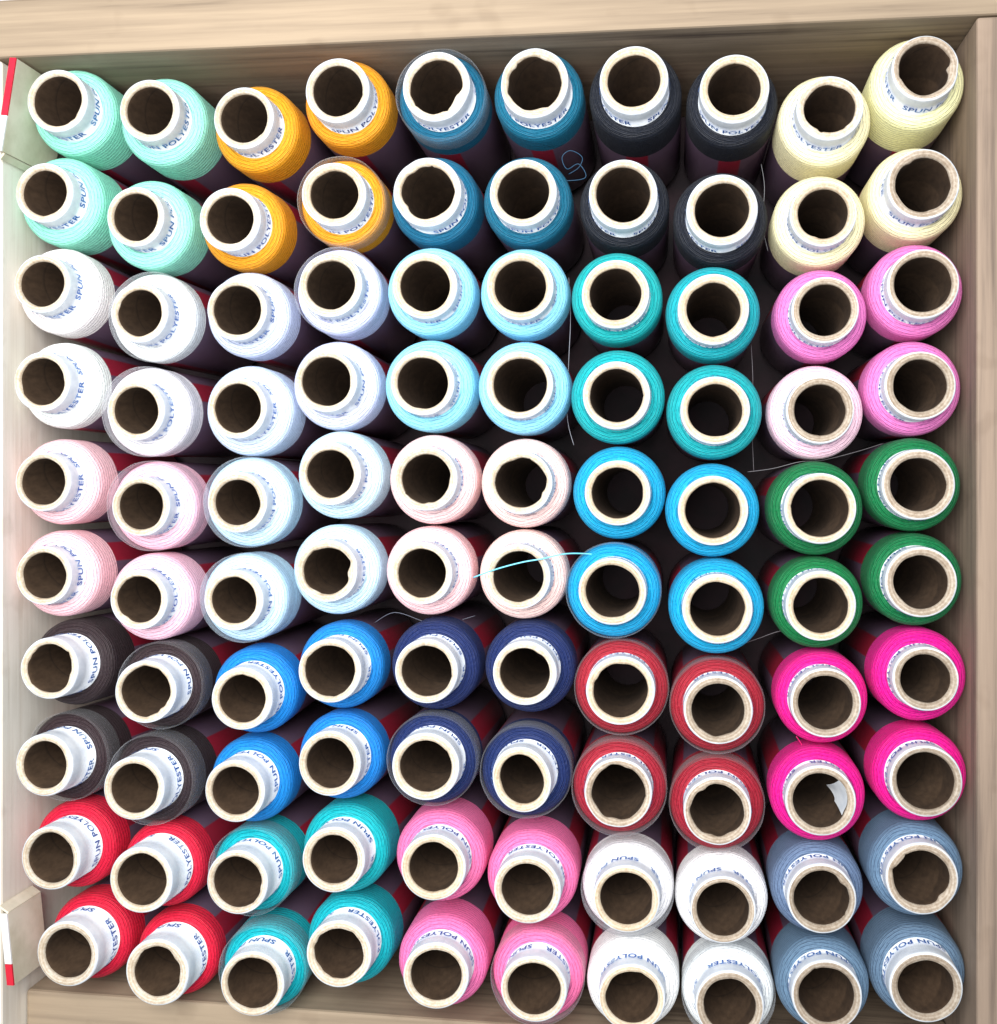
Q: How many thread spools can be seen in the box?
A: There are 100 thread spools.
